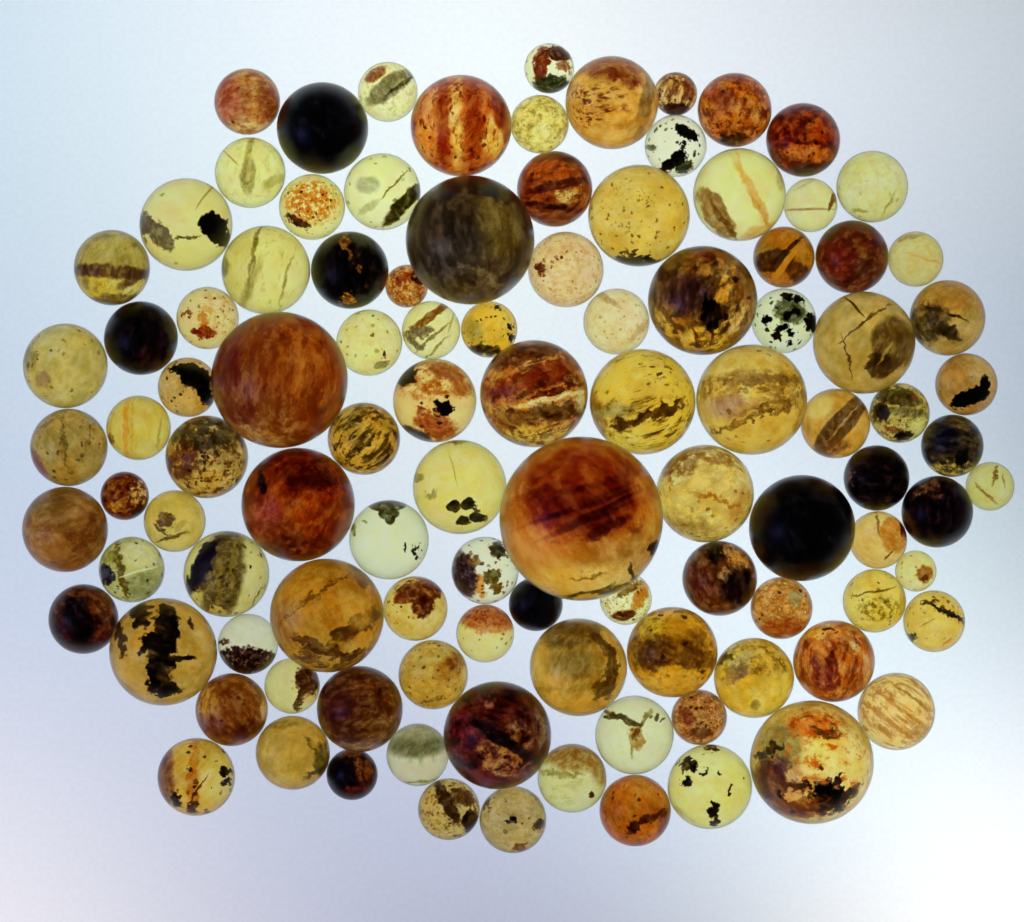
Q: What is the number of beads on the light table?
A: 105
